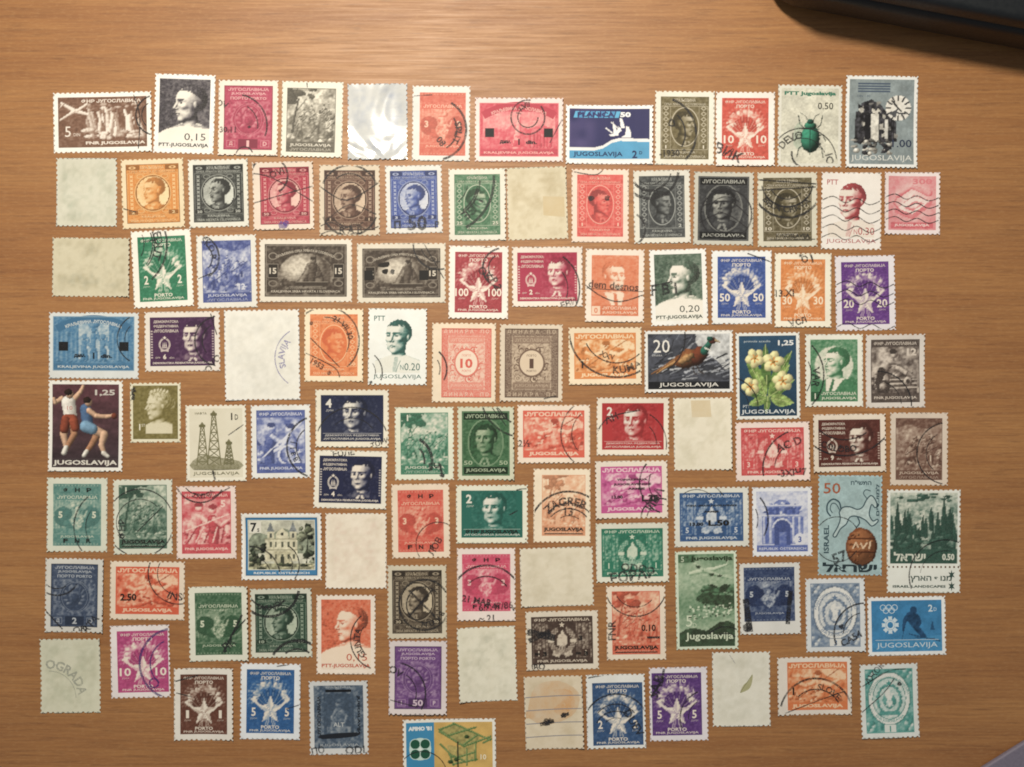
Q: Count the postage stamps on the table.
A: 106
